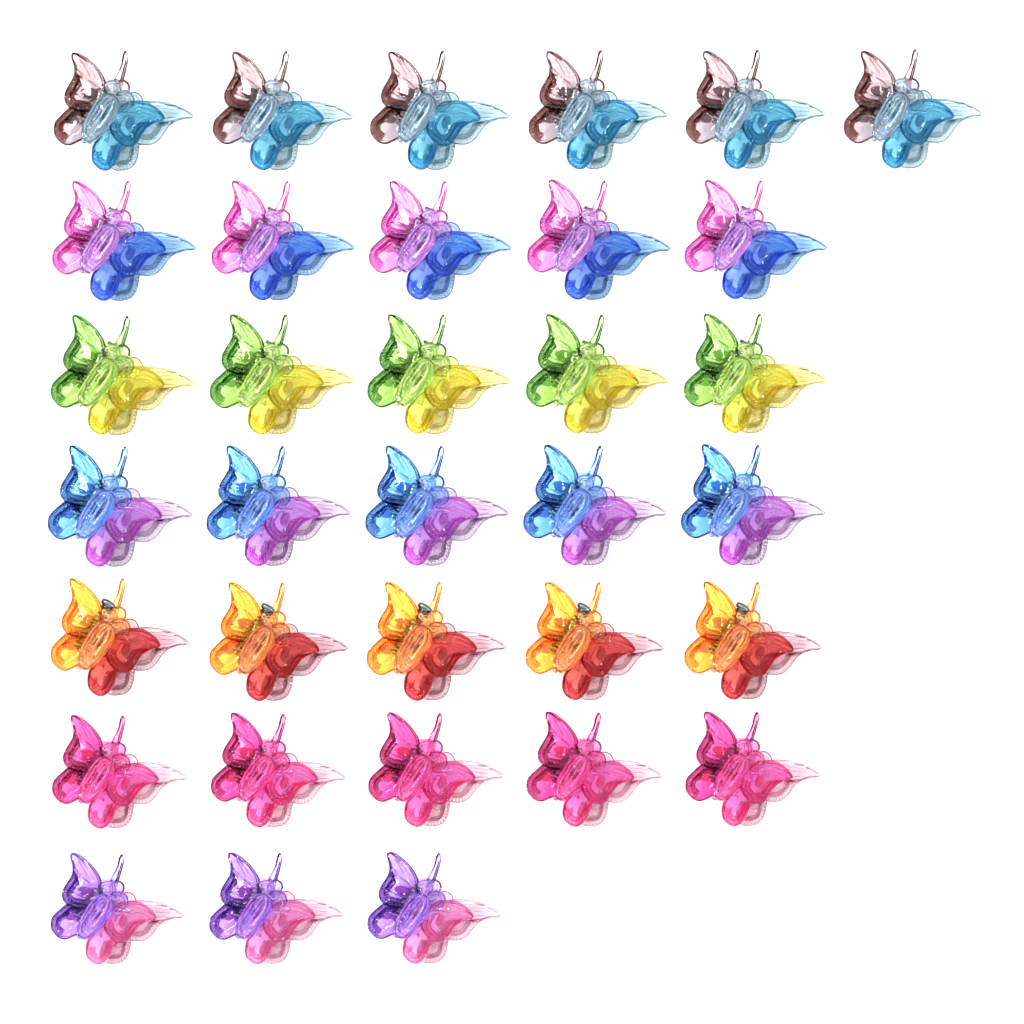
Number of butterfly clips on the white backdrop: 34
